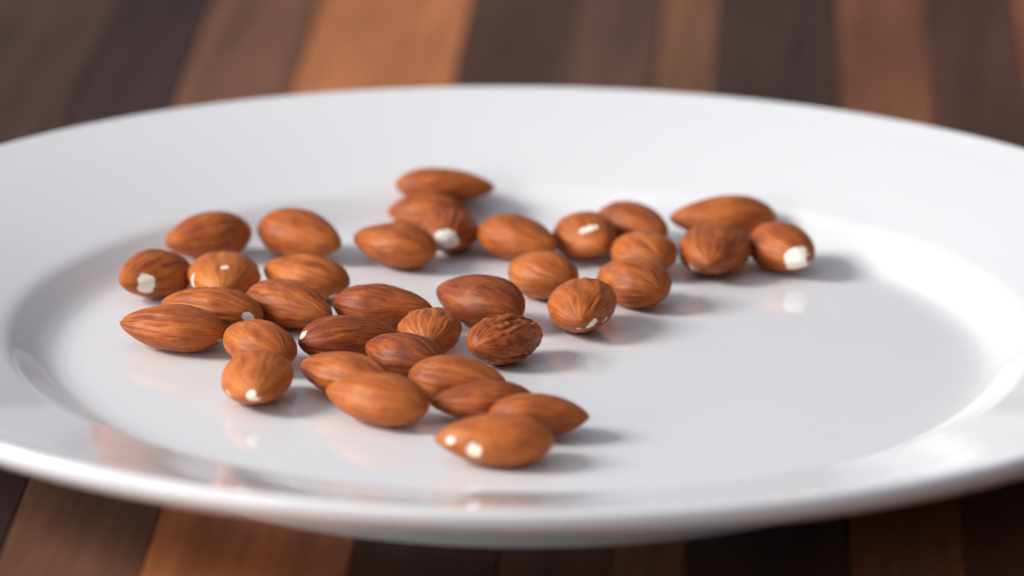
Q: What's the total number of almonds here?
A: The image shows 36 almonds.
